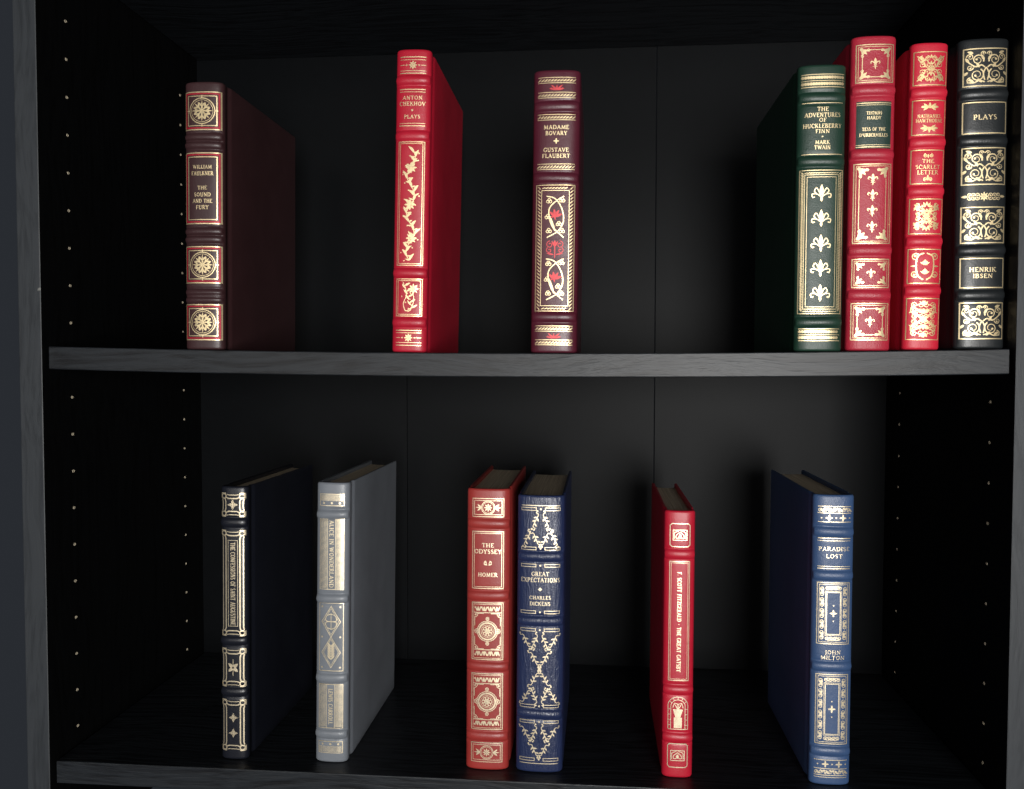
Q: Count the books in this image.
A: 13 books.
